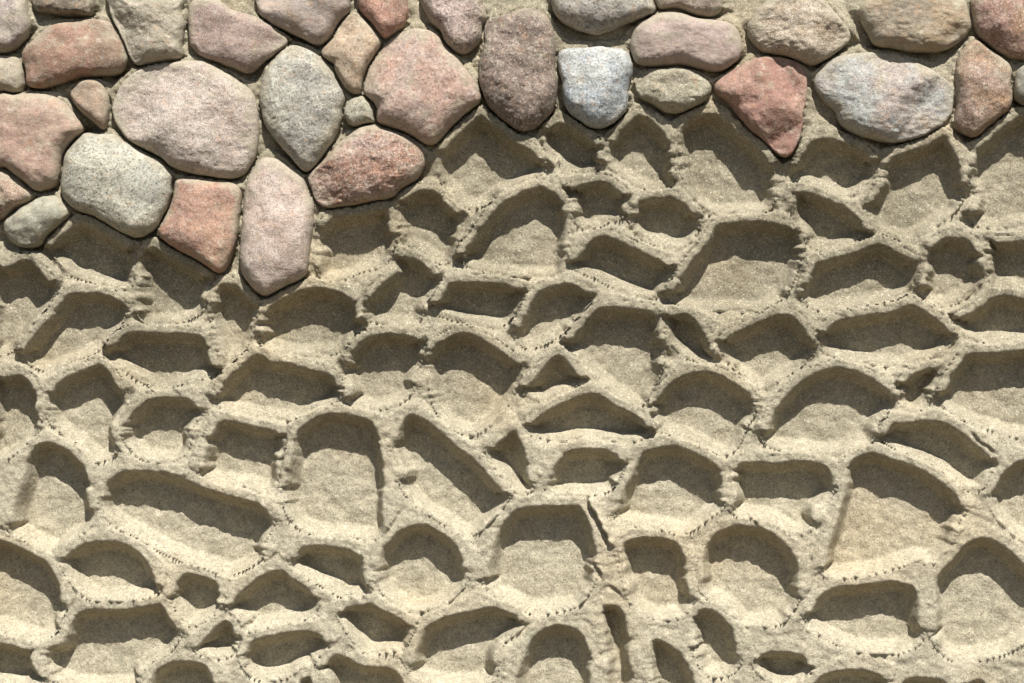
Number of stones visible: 35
